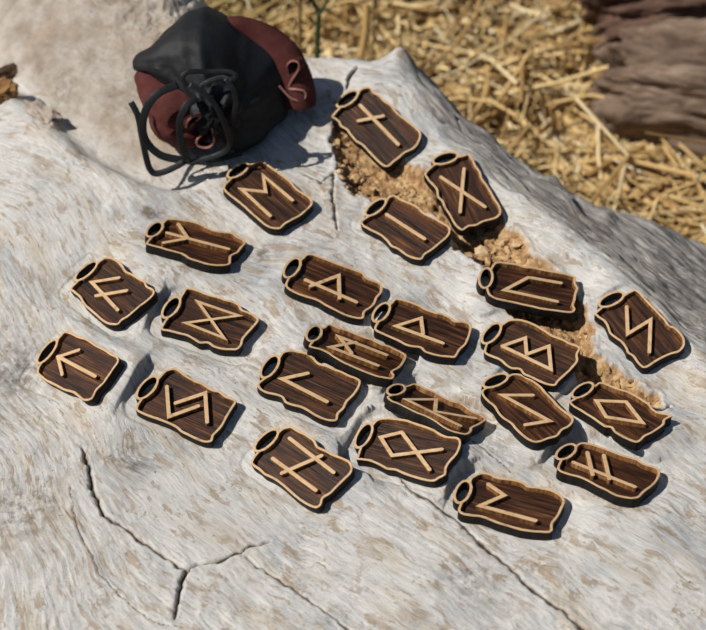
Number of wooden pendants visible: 23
